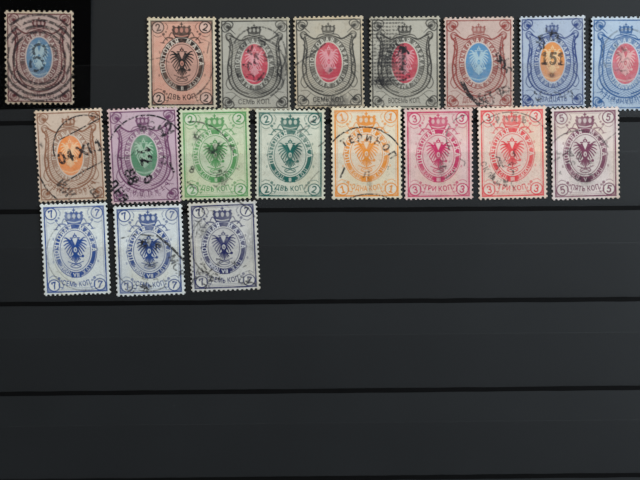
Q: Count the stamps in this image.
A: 19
